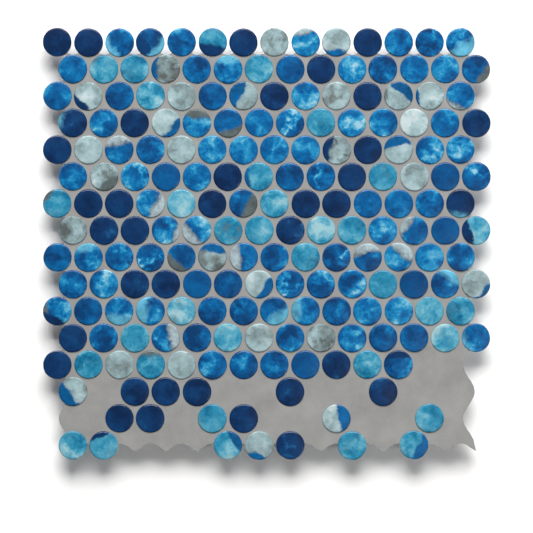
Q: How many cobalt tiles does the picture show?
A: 100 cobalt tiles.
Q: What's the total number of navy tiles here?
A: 37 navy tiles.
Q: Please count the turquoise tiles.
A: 34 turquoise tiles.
